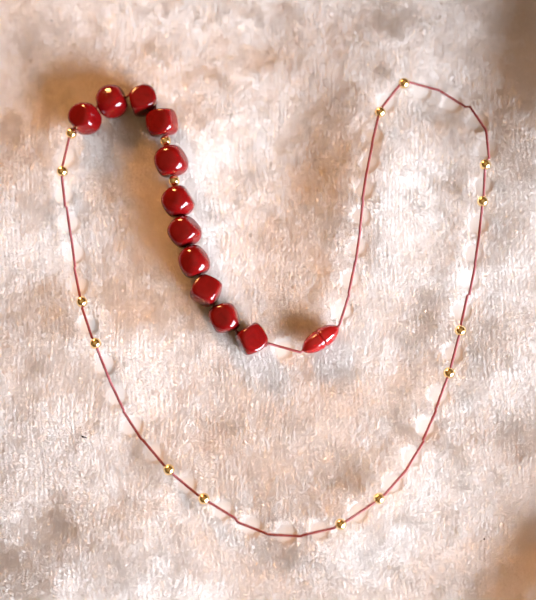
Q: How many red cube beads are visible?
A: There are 11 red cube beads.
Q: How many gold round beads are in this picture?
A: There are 16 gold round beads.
